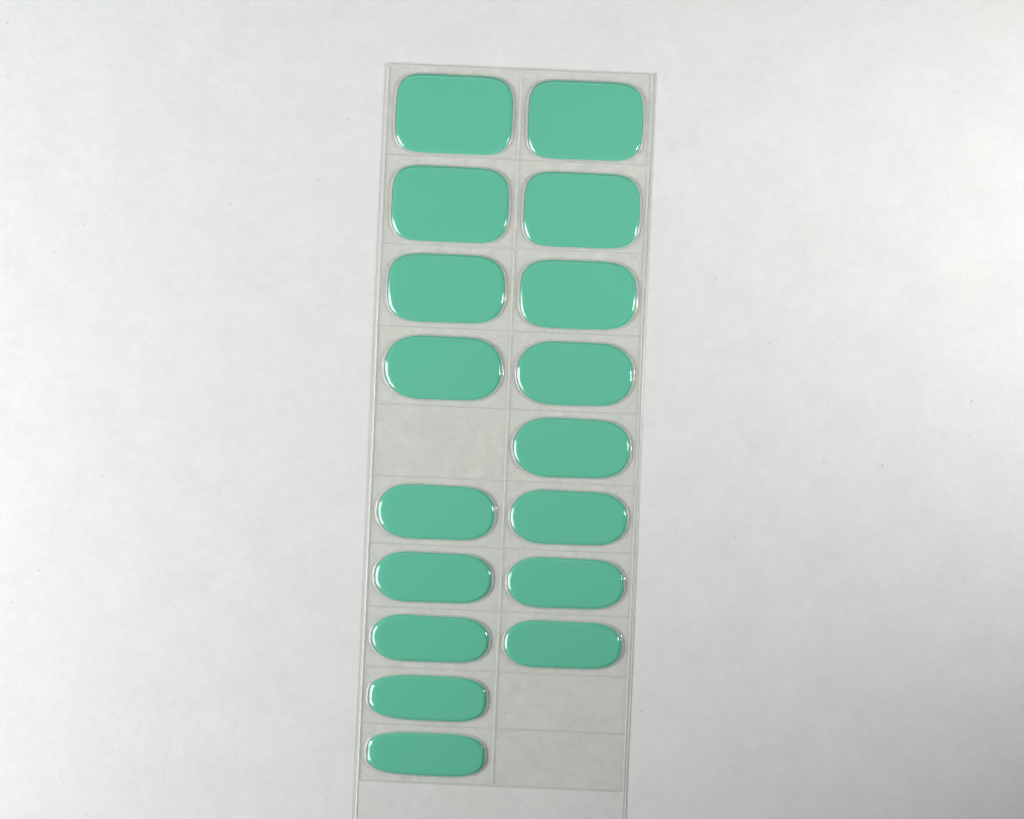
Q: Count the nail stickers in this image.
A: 17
